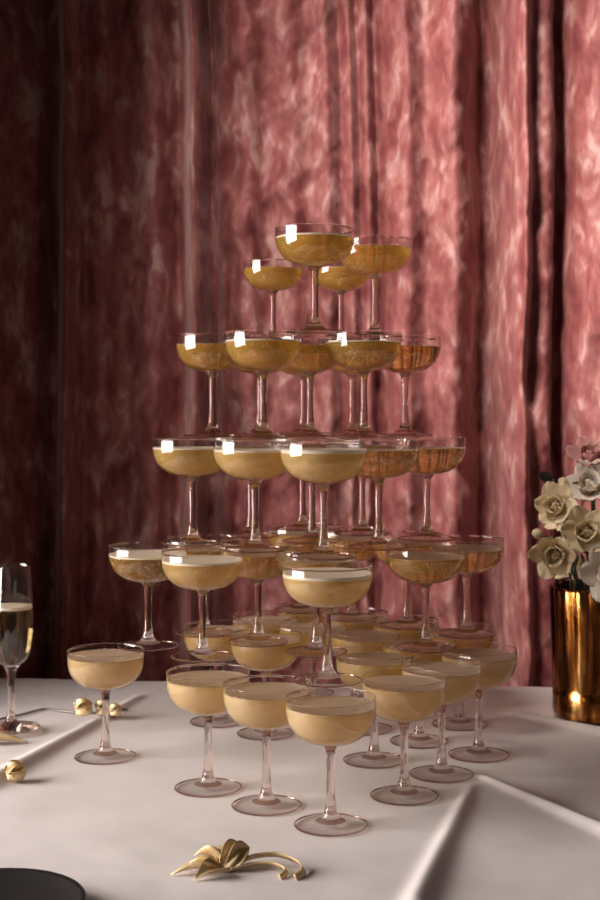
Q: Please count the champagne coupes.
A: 50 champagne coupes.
